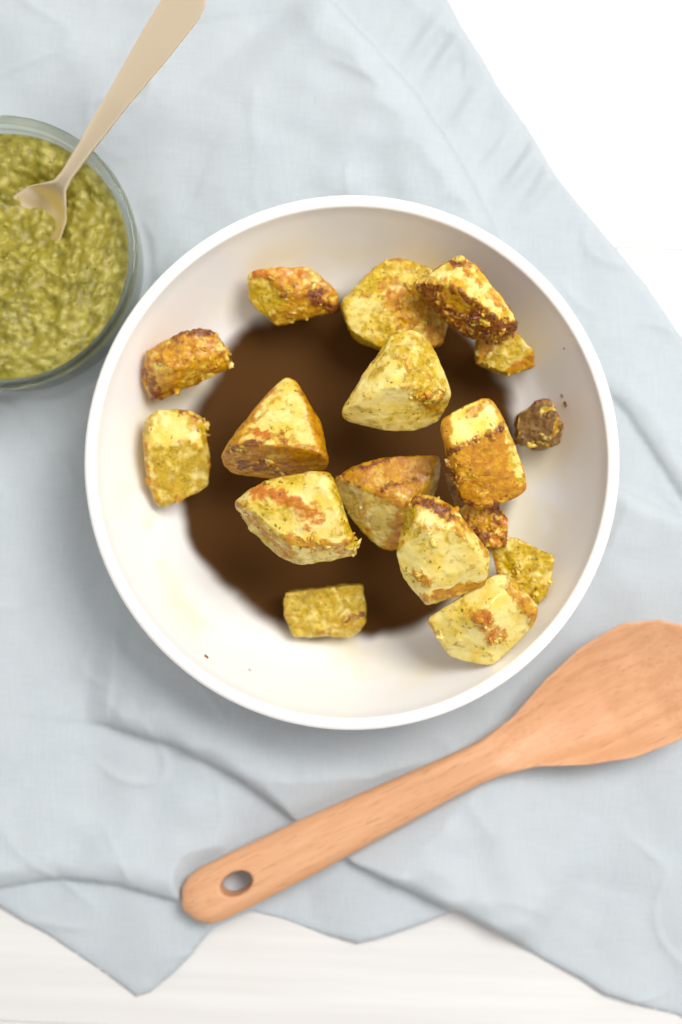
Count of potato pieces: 17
